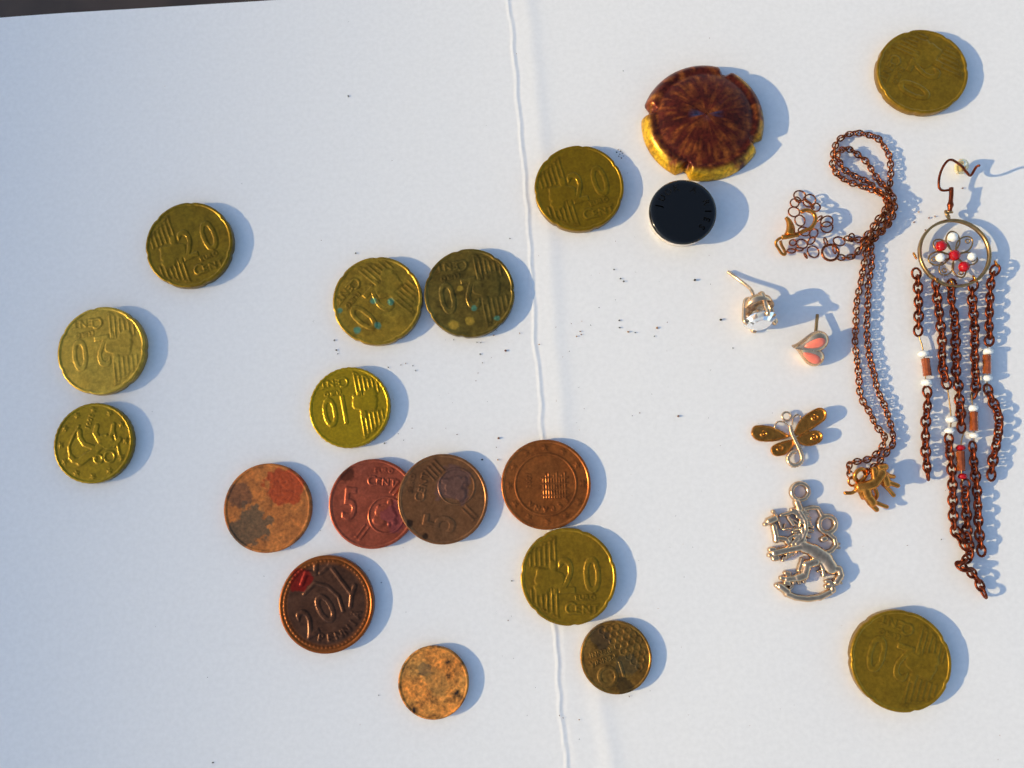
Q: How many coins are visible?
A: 17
